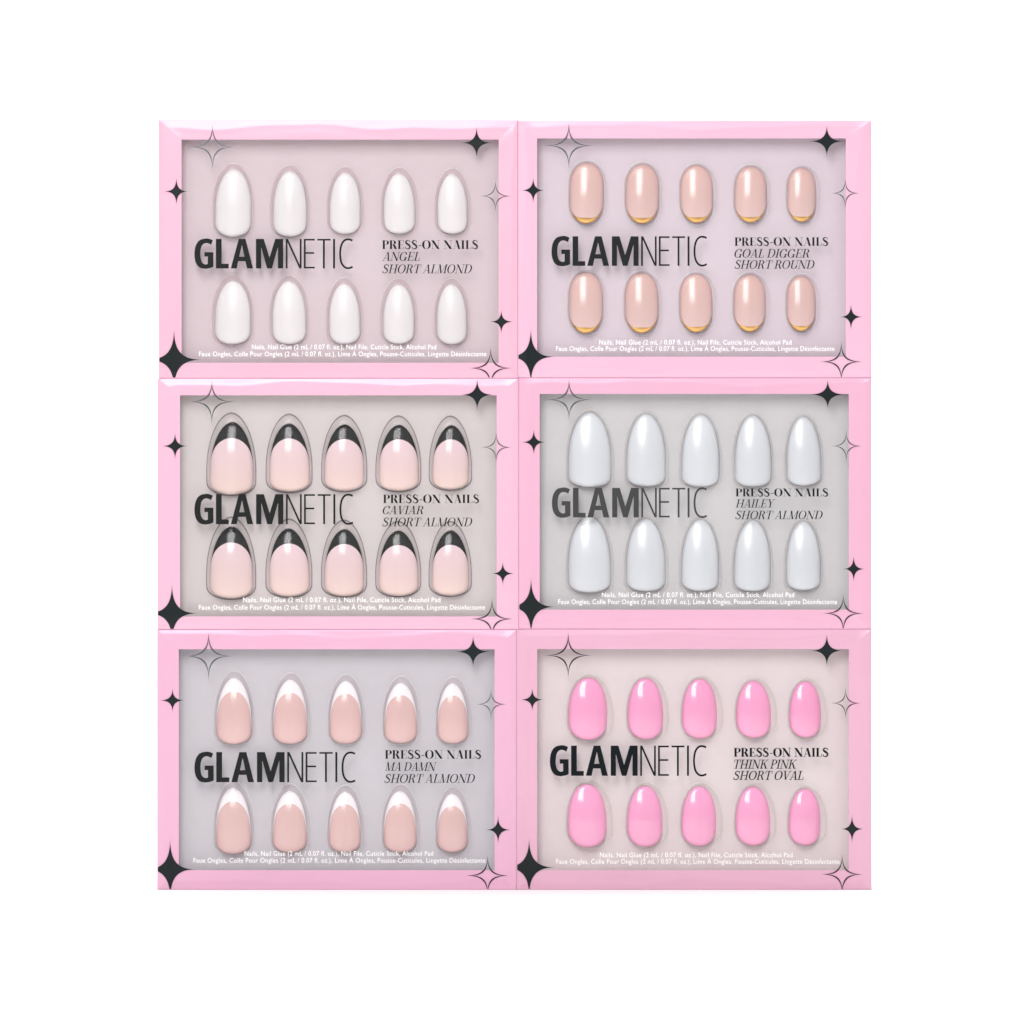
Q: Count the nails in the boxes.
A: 60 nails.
